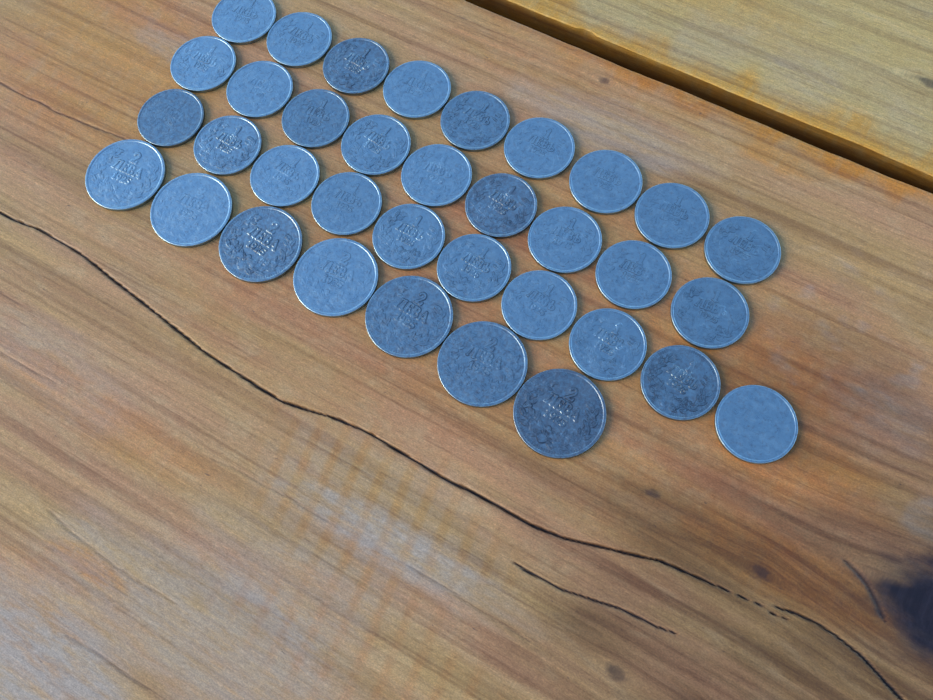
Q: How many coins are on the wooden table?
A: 35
